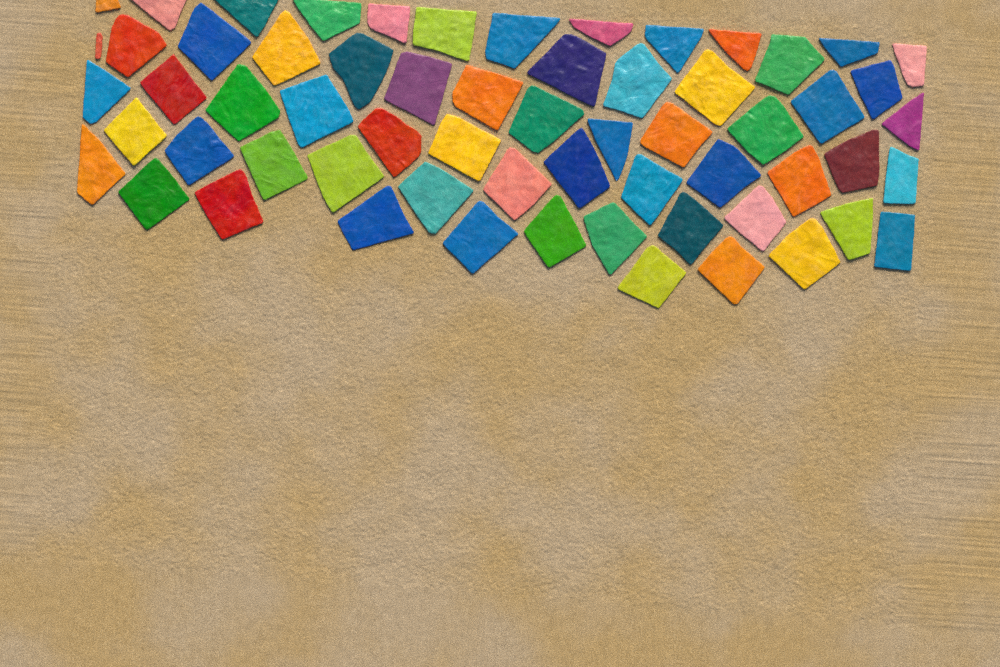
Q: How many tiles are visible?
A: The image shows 62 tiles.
